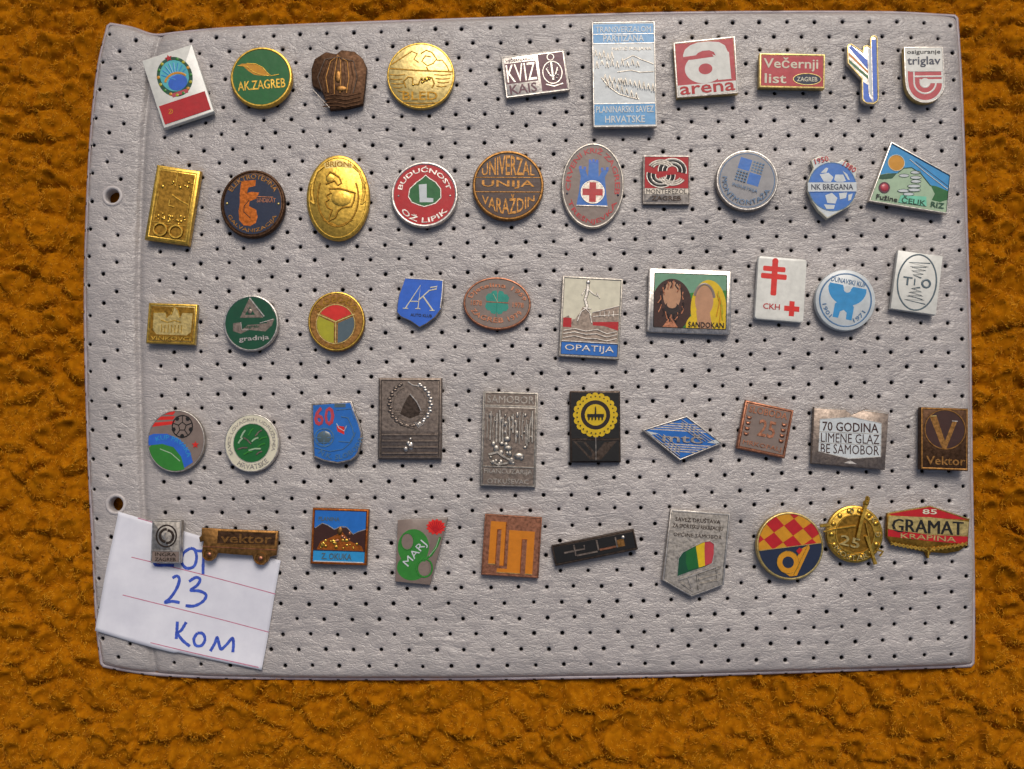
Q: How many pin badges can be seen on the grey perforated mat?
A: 50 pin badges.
